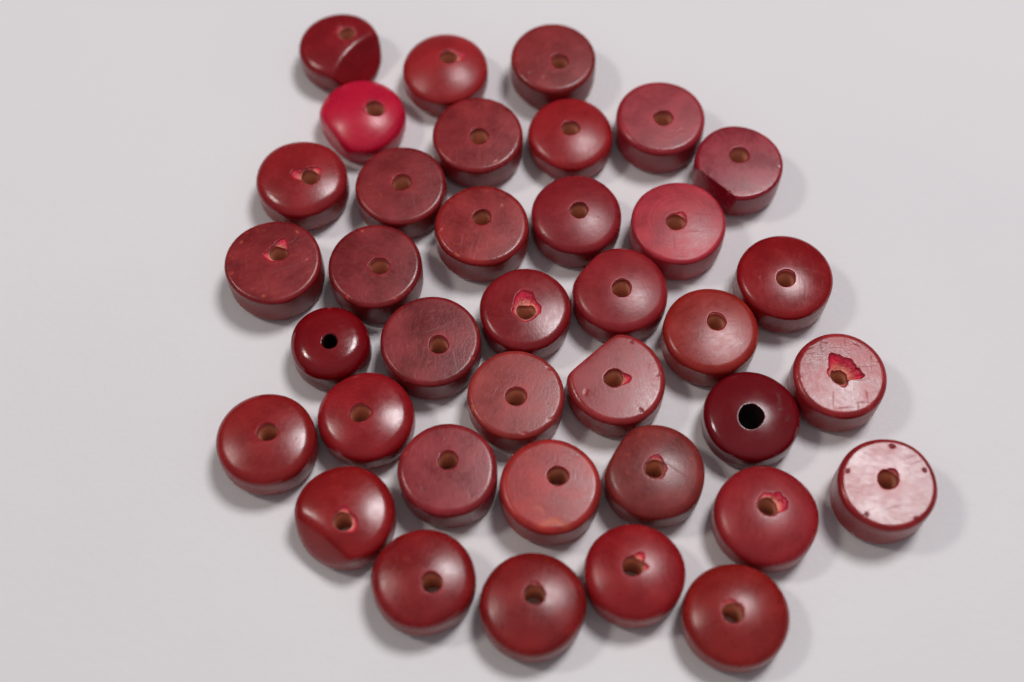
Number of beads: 37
